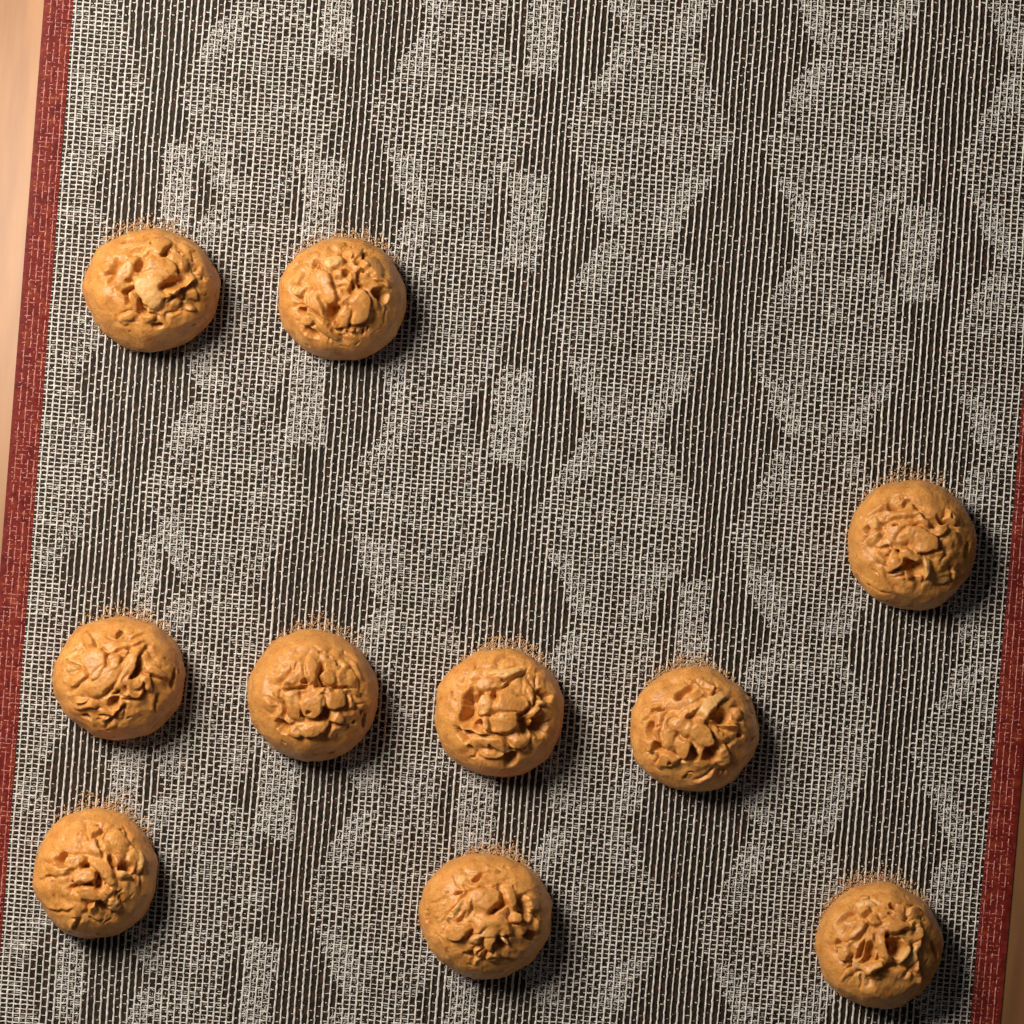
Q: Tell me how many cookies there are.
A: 10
